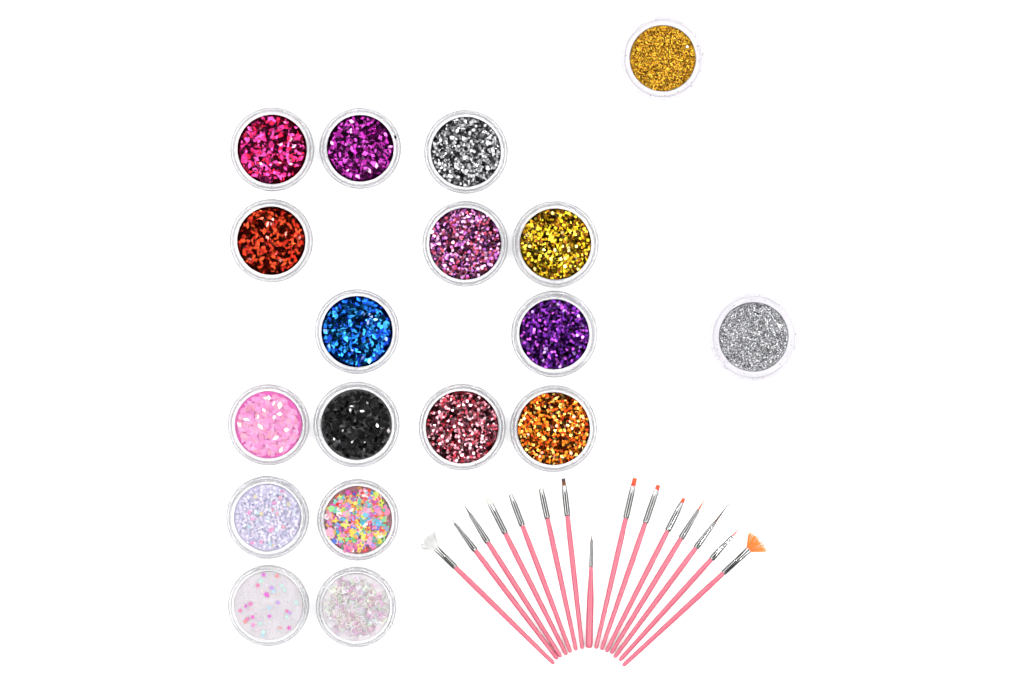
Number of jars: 18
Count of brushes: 15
